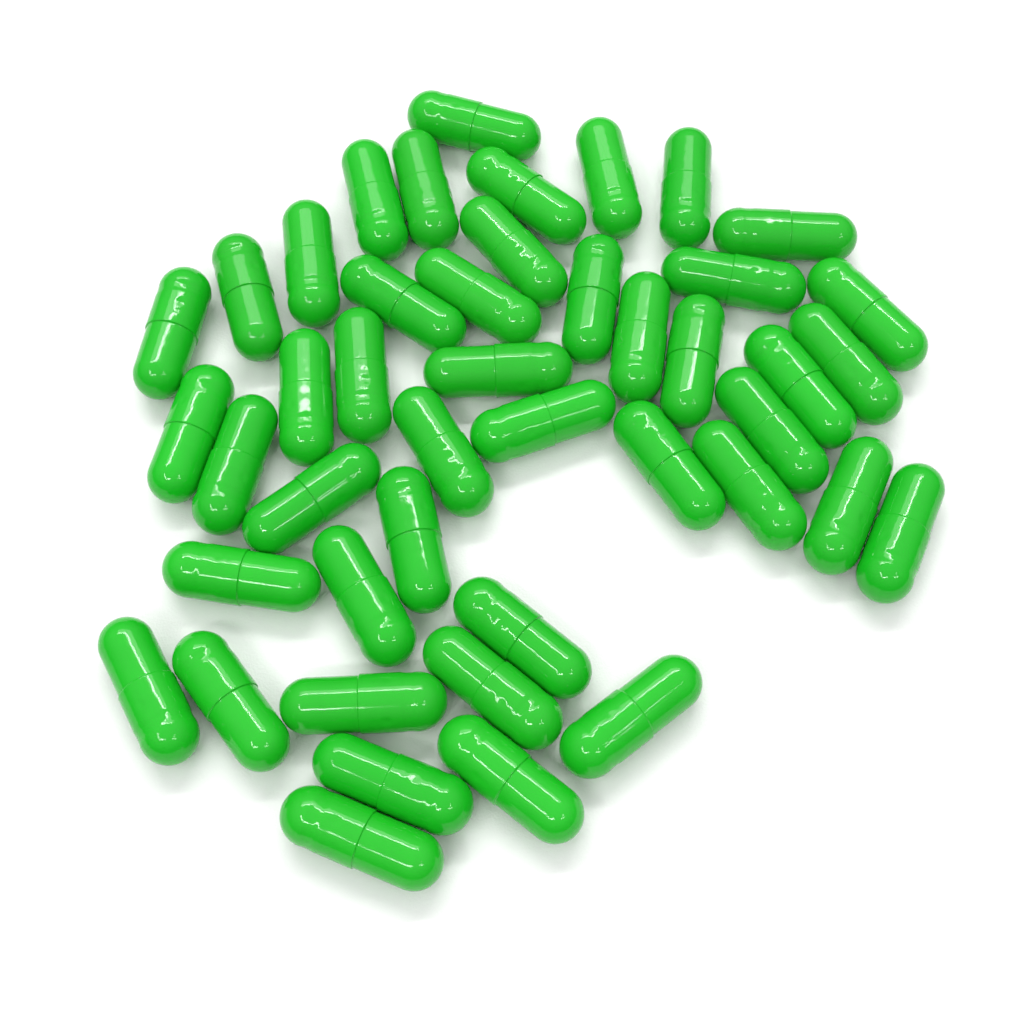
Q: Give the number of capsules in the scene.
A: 45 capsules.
